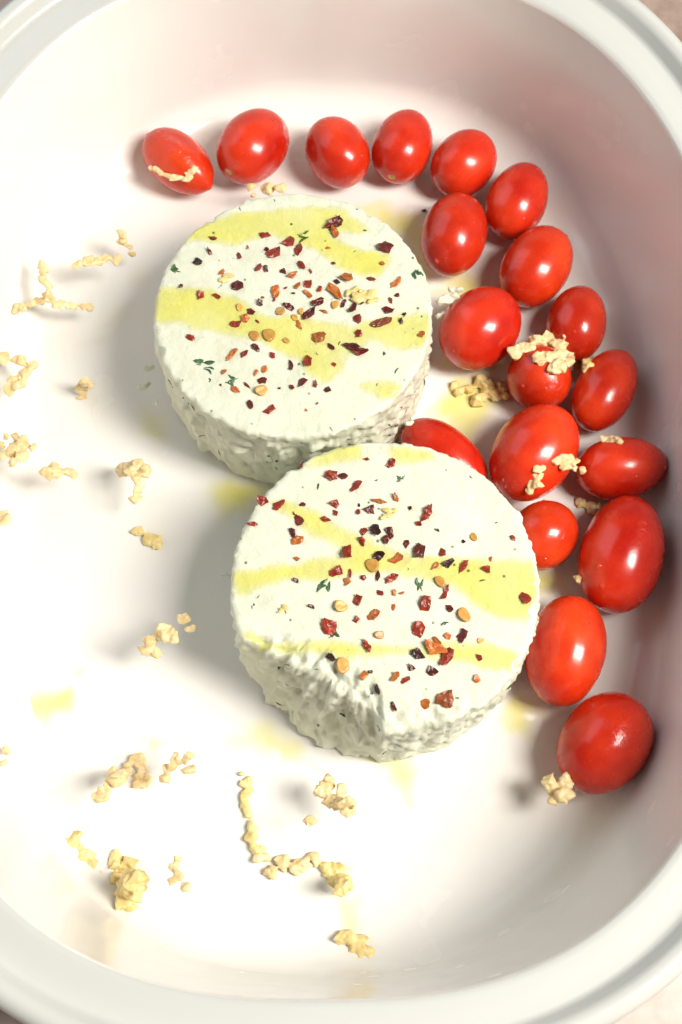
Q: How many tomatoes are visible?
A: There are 19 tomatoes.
